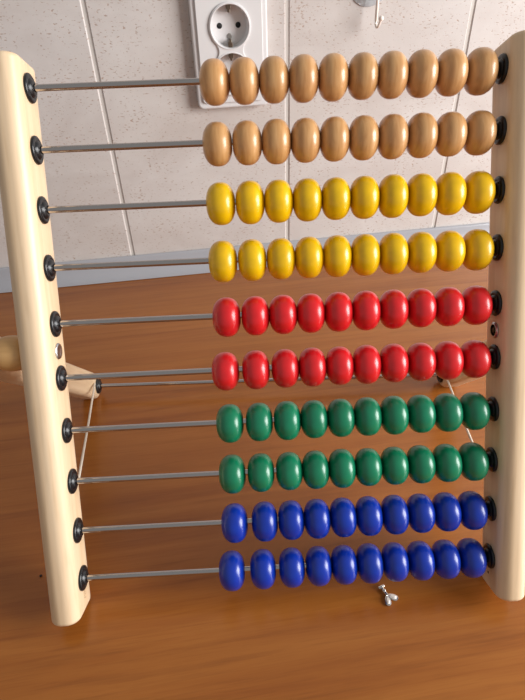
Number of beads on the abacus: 100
